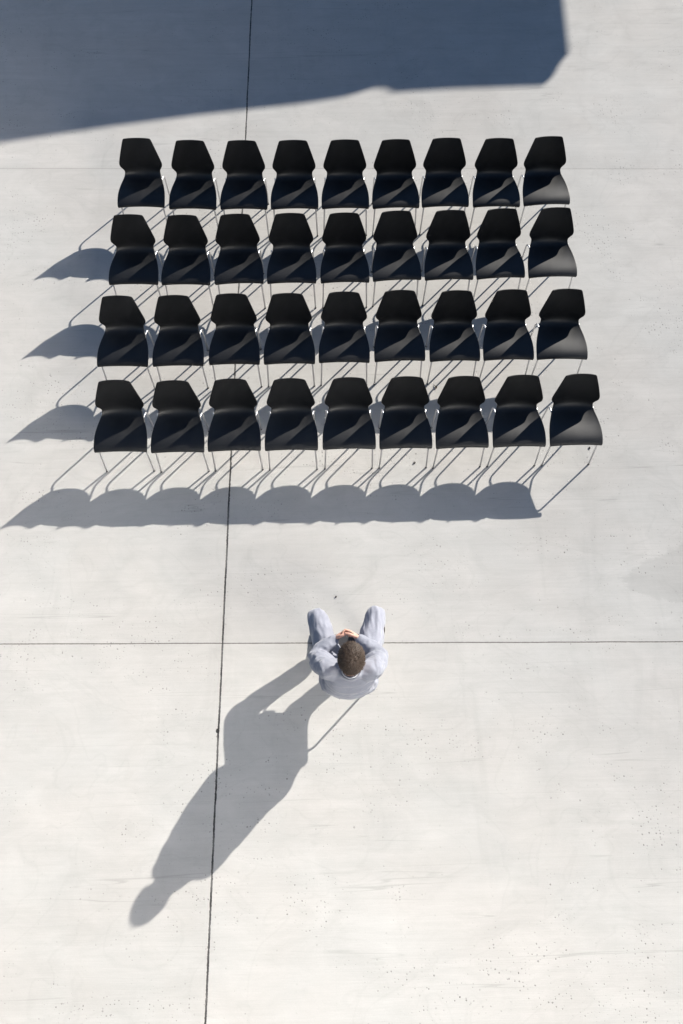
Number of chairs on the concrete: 36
